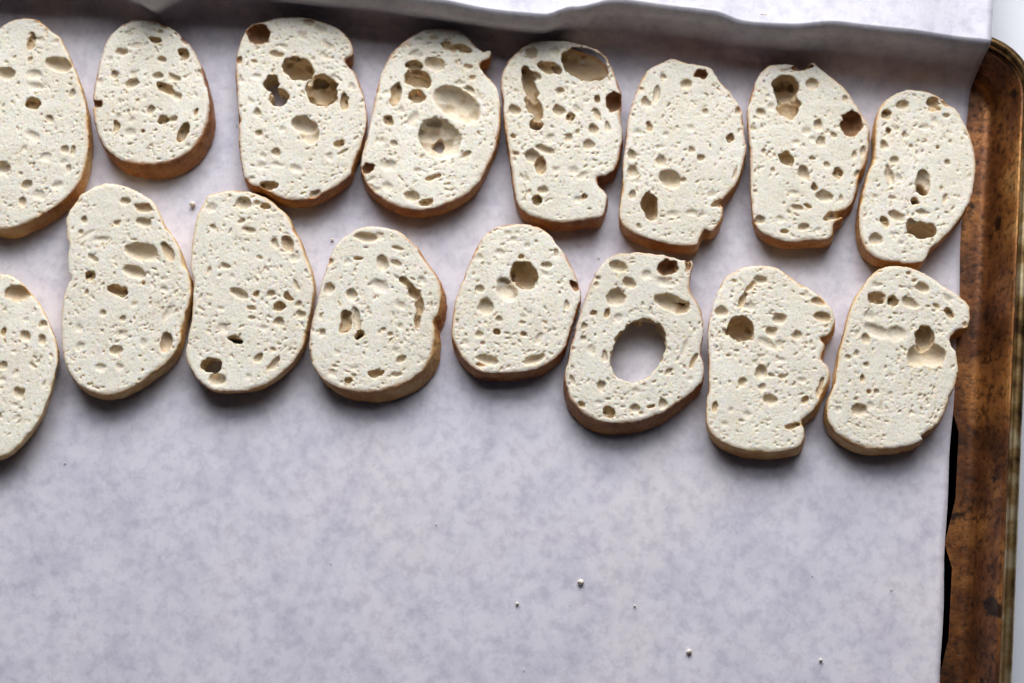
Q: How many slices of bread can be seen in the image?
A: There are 16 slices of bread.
